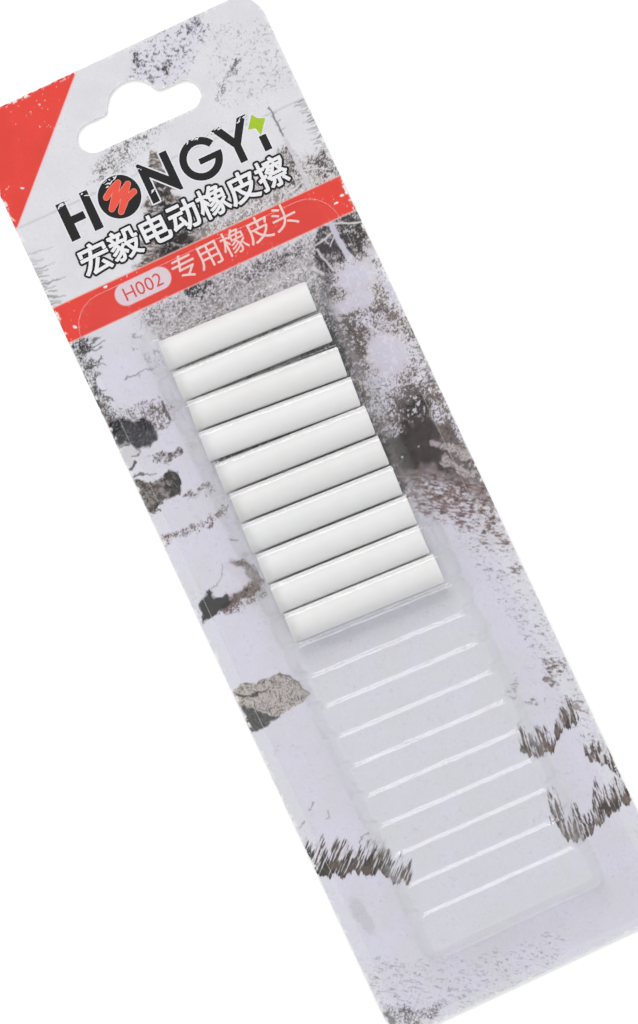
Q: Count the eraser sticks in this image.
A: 10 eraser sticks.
